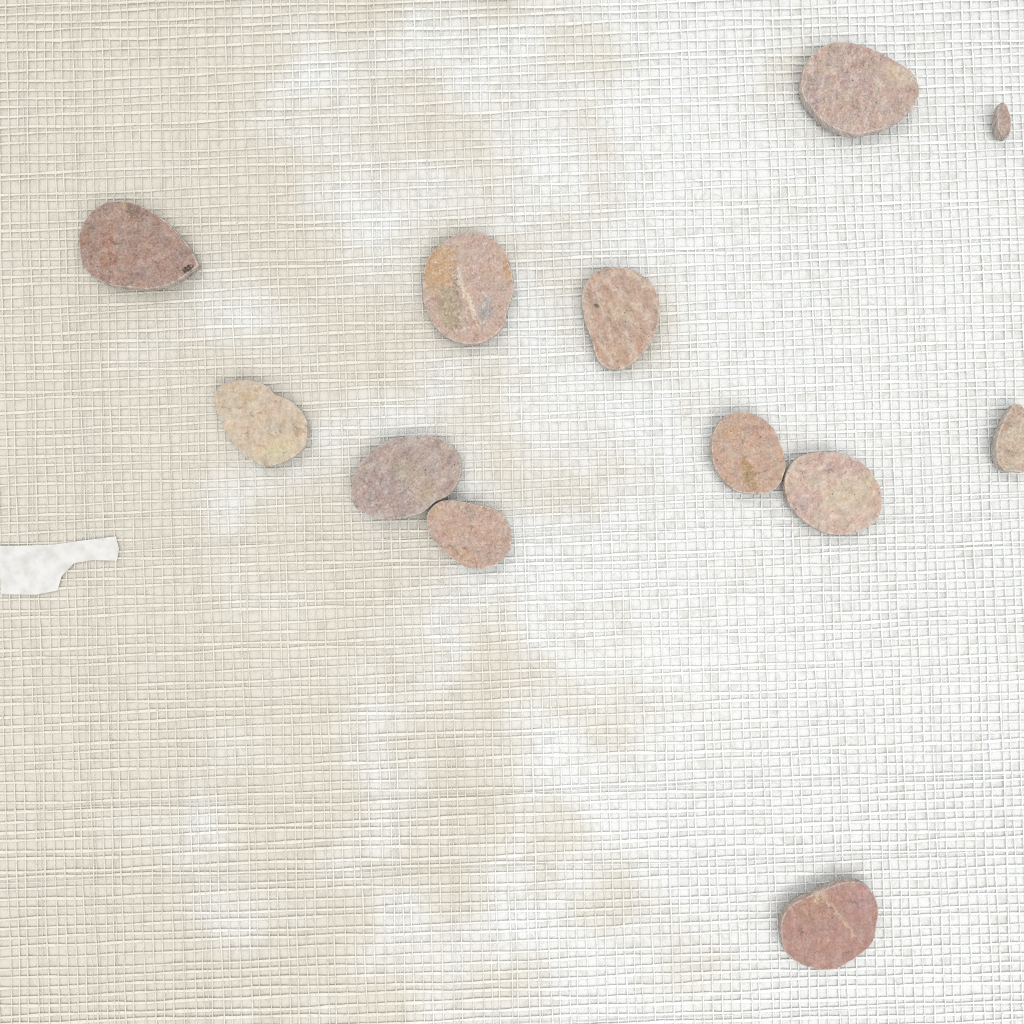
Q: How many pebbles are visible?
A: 12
